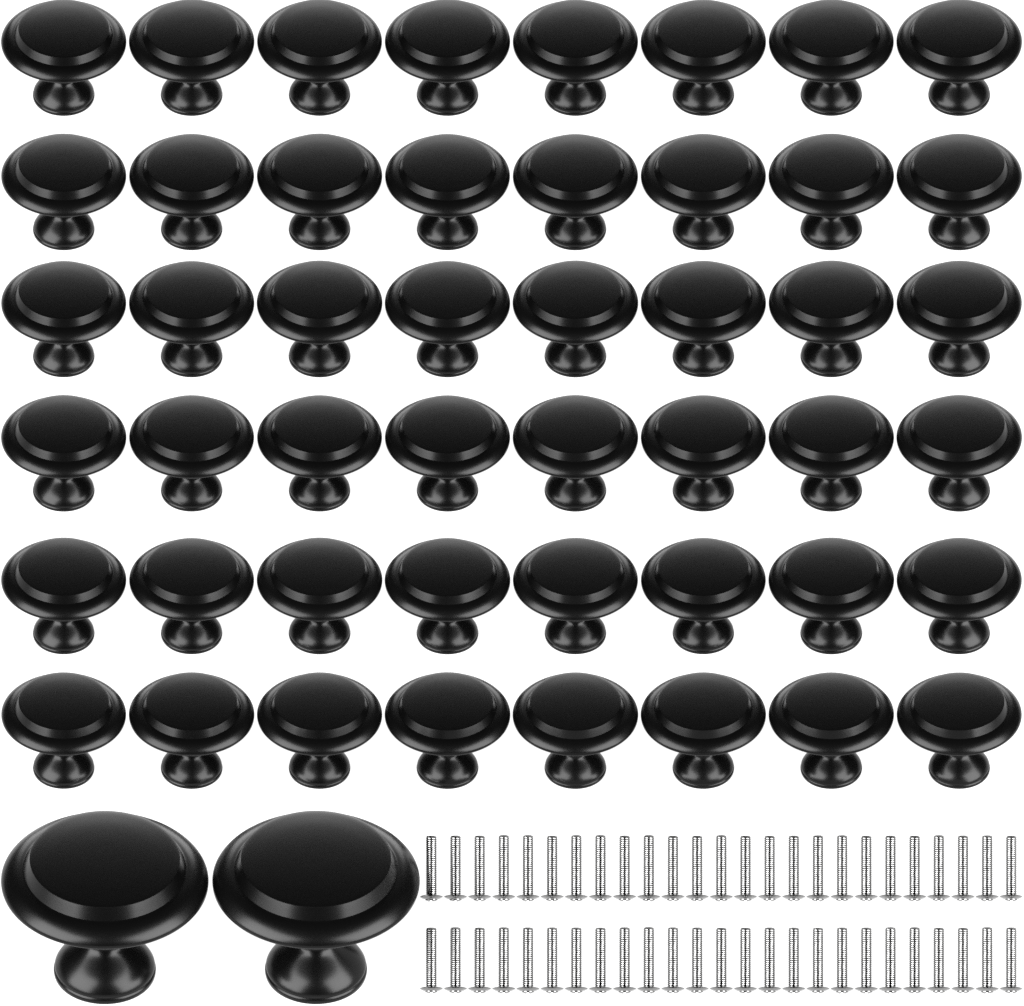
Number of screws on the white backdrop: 50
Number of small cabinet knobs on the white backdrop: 48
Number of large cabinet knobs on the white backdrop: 2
